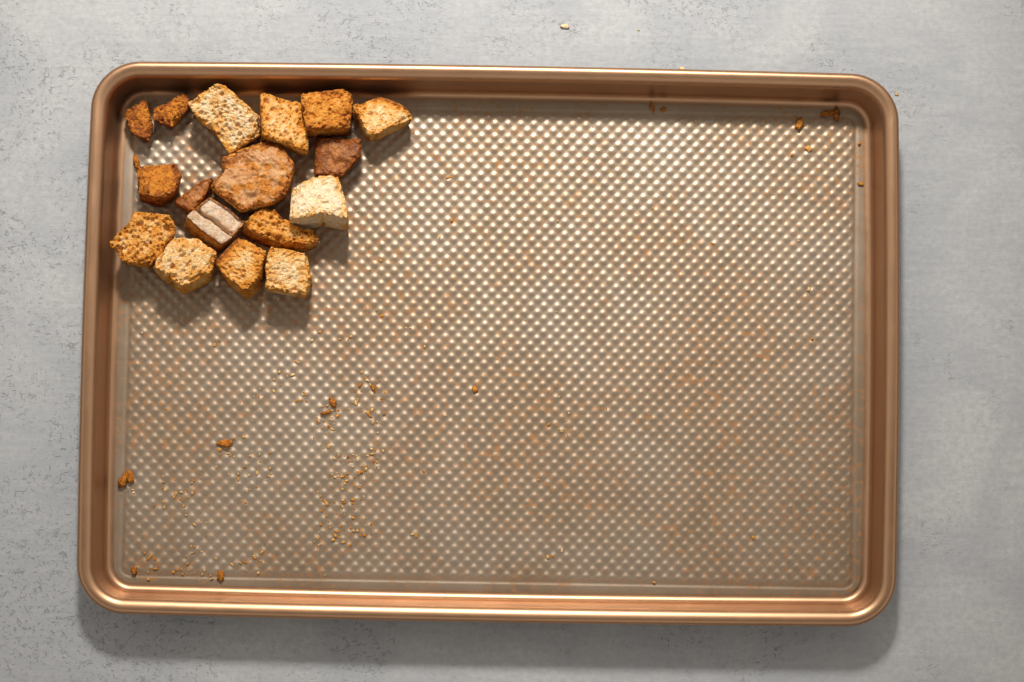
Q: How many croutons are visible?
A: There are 17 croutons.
